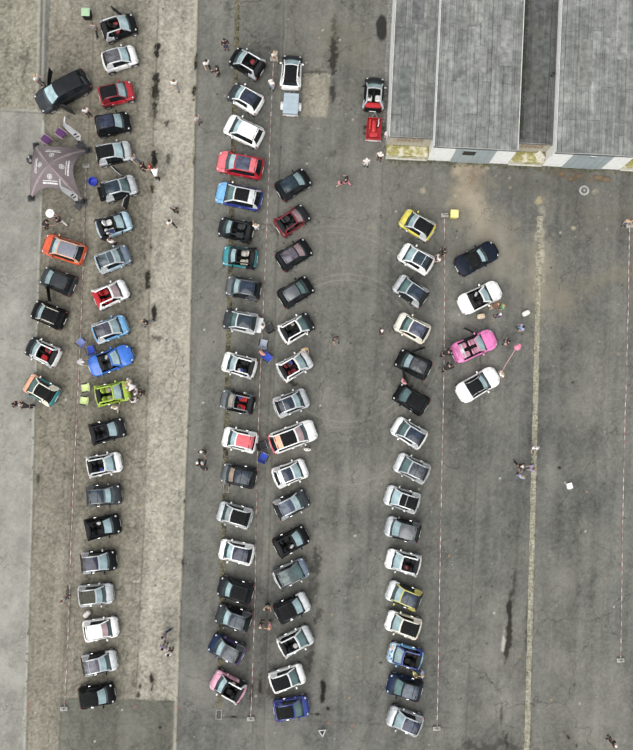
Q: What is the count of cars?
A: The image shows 84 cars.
